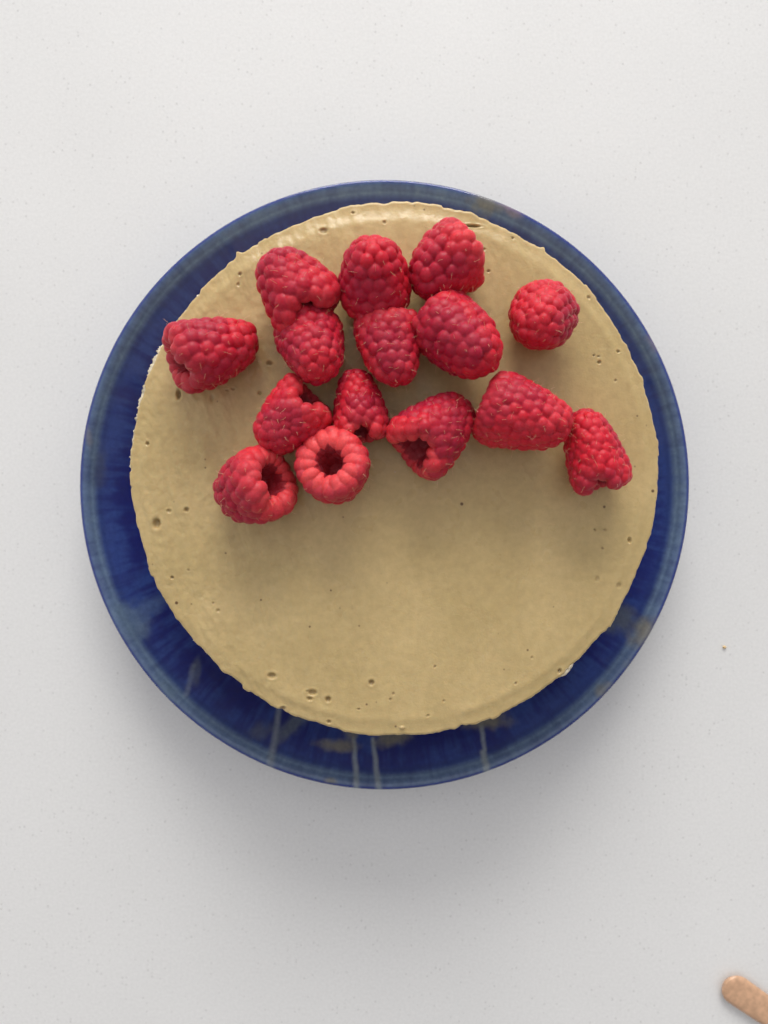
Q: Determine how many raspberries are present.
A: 15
